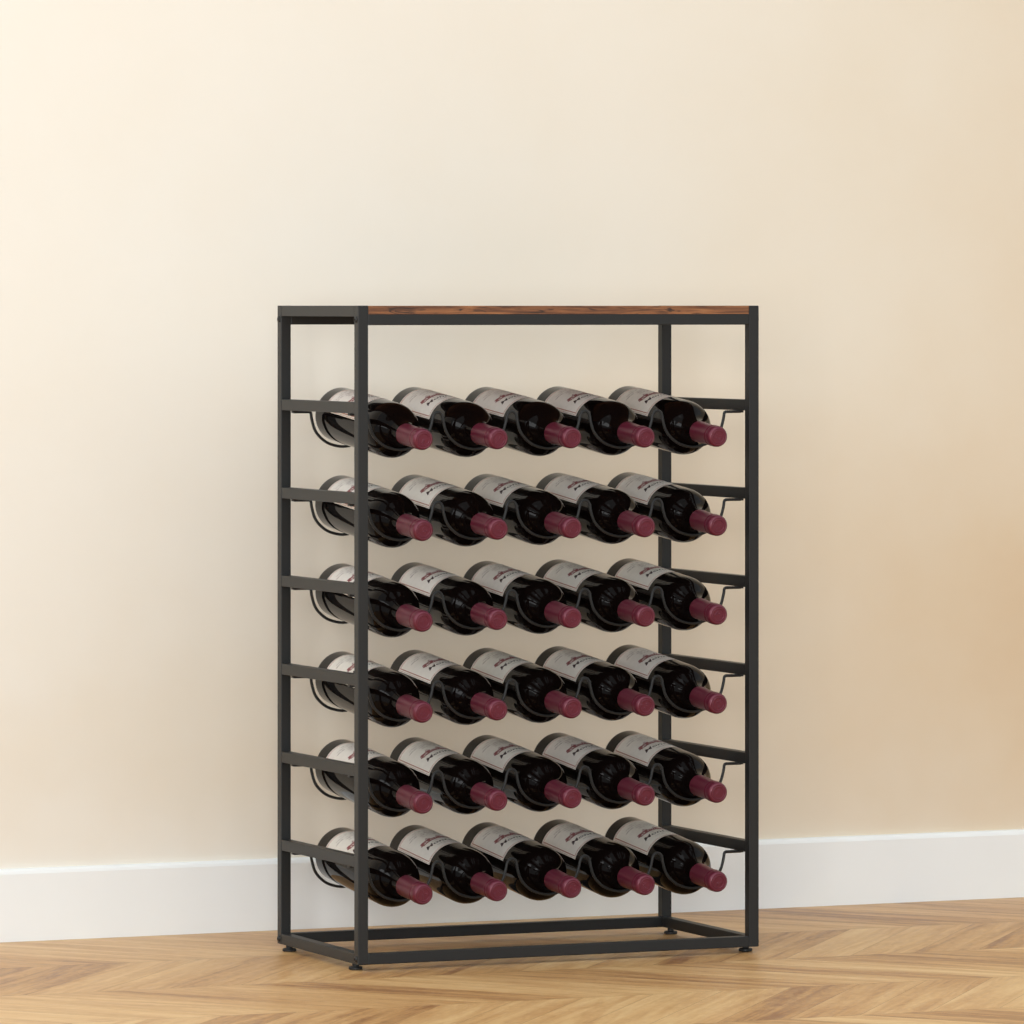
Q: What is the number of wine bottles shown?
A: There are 30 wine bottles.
